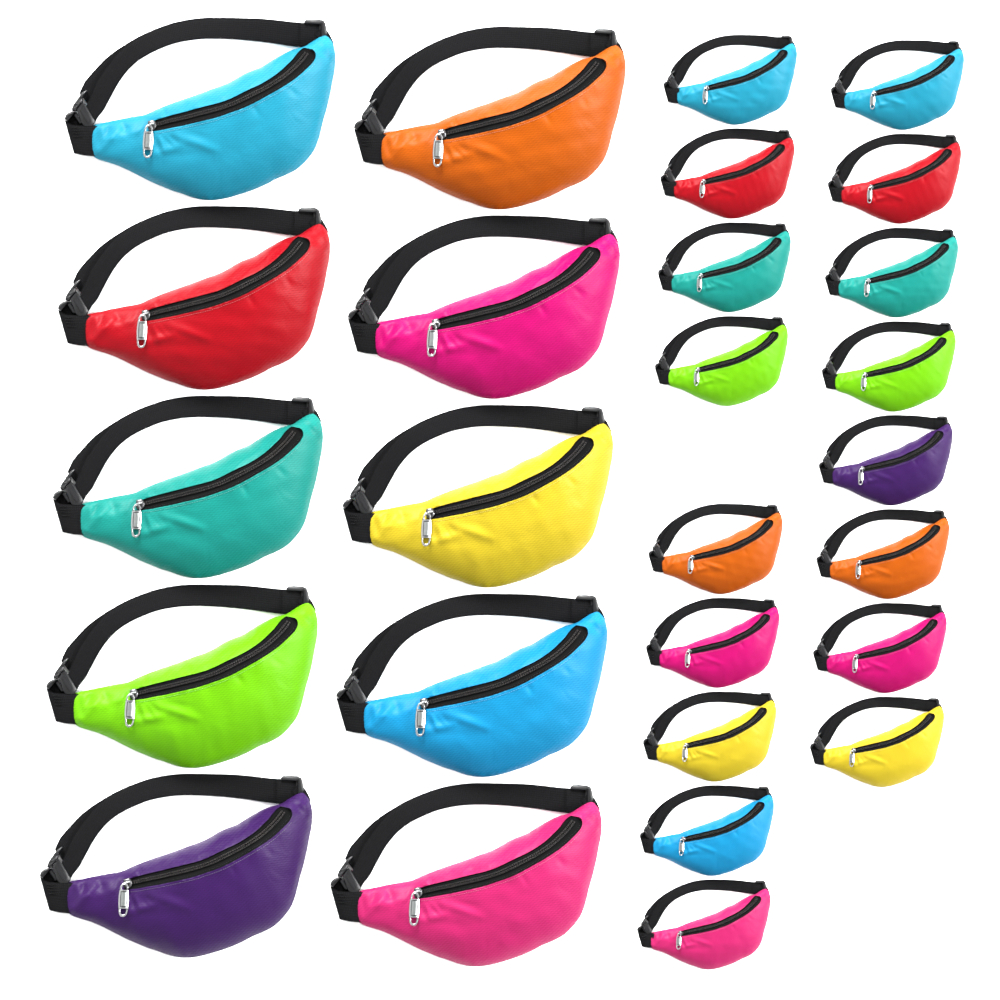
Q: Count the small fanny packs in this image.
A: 17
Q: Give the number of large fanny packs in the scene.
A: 10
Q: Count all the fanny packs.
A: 27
